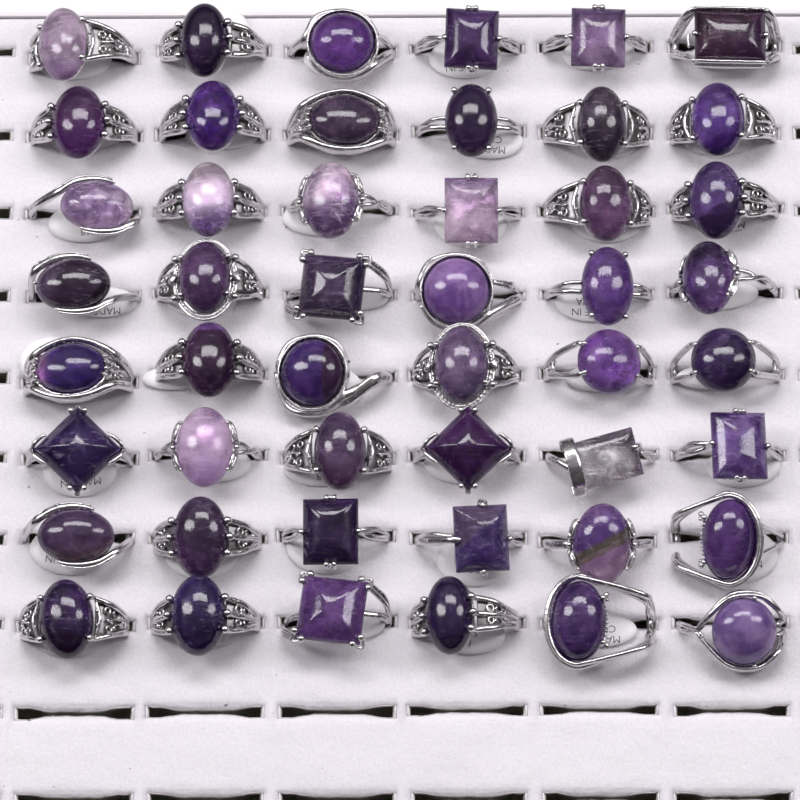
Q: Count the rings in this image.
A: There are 48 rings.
